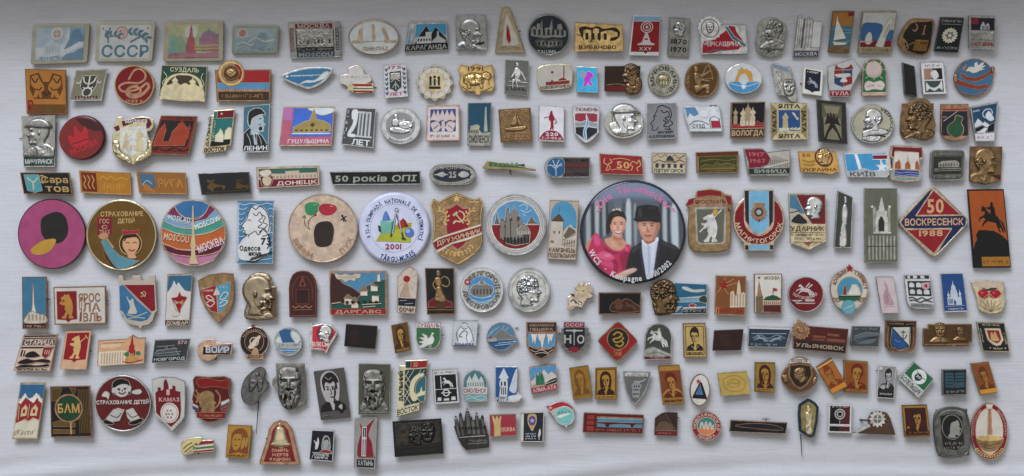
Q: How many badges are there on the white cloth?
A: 200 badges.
